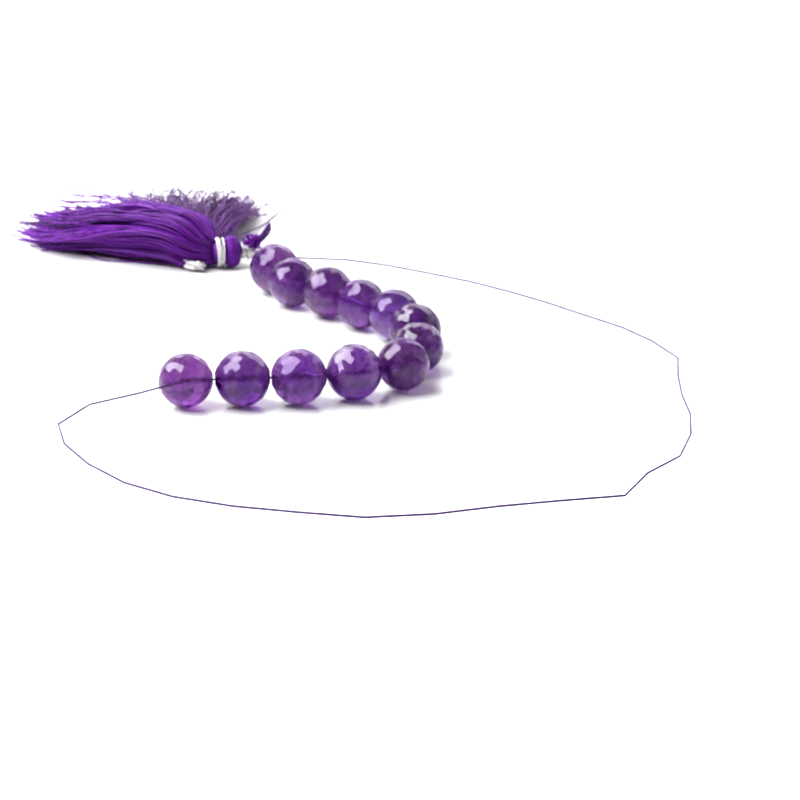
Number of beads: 12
